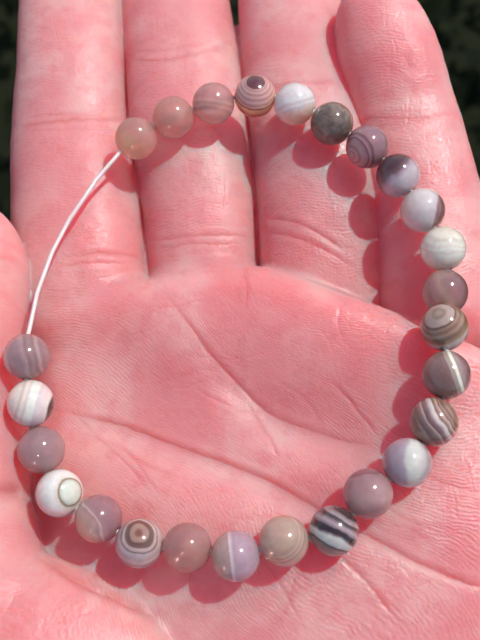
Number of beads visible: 26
